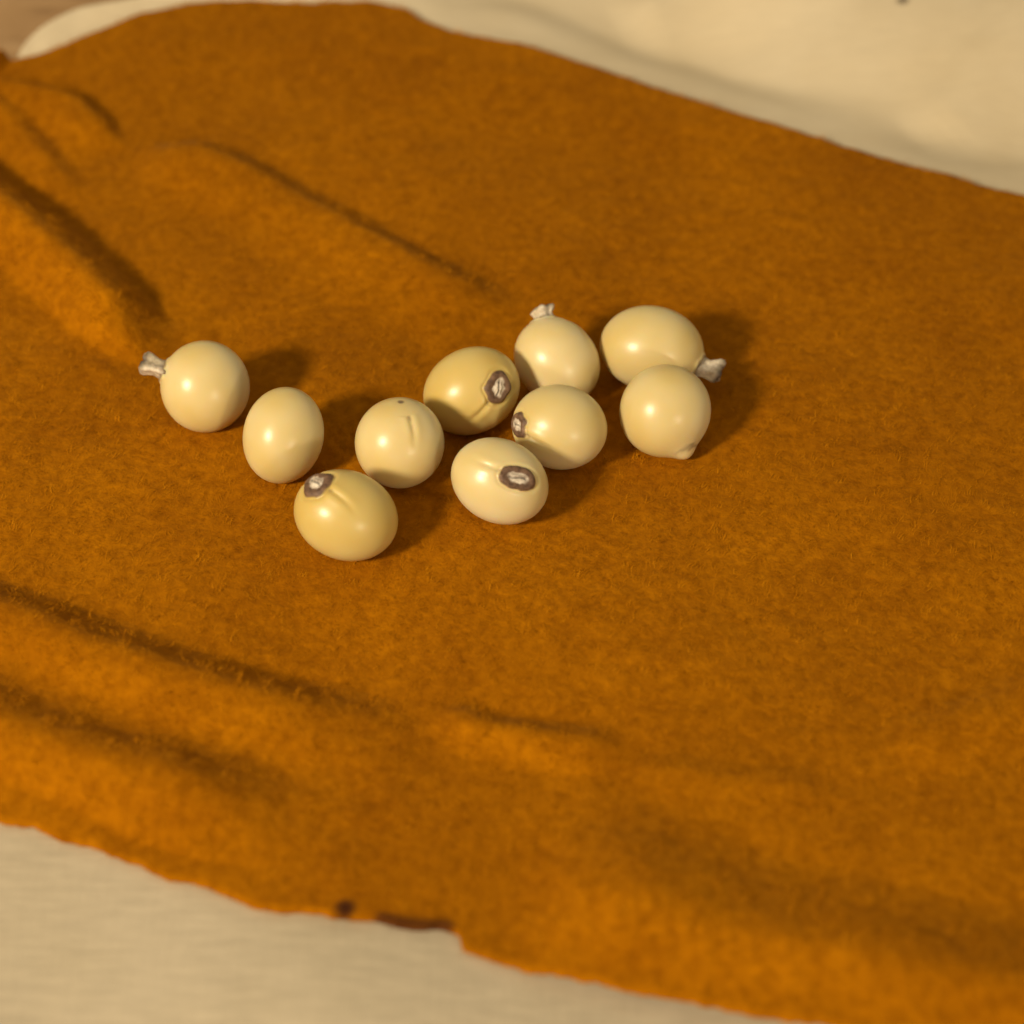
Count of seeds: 10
